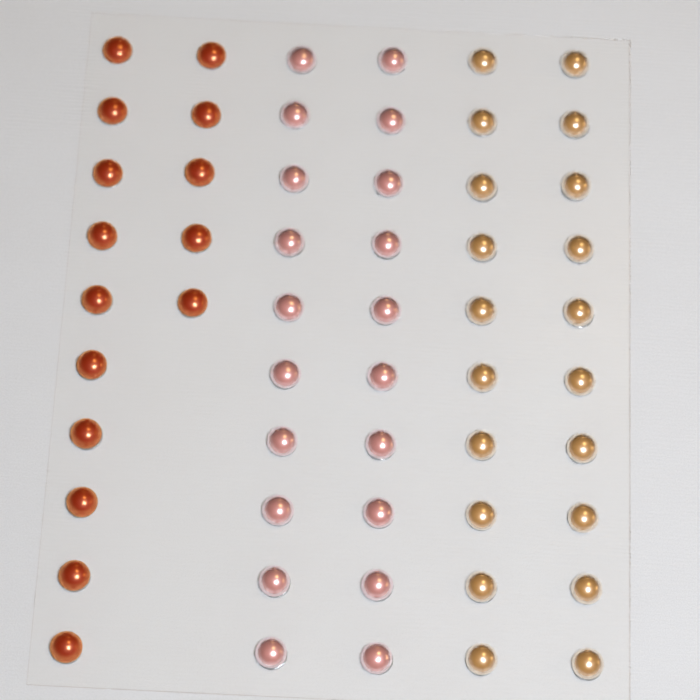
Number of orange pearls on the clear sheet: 15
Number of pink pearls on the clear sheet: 20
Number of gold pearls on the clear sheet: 20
